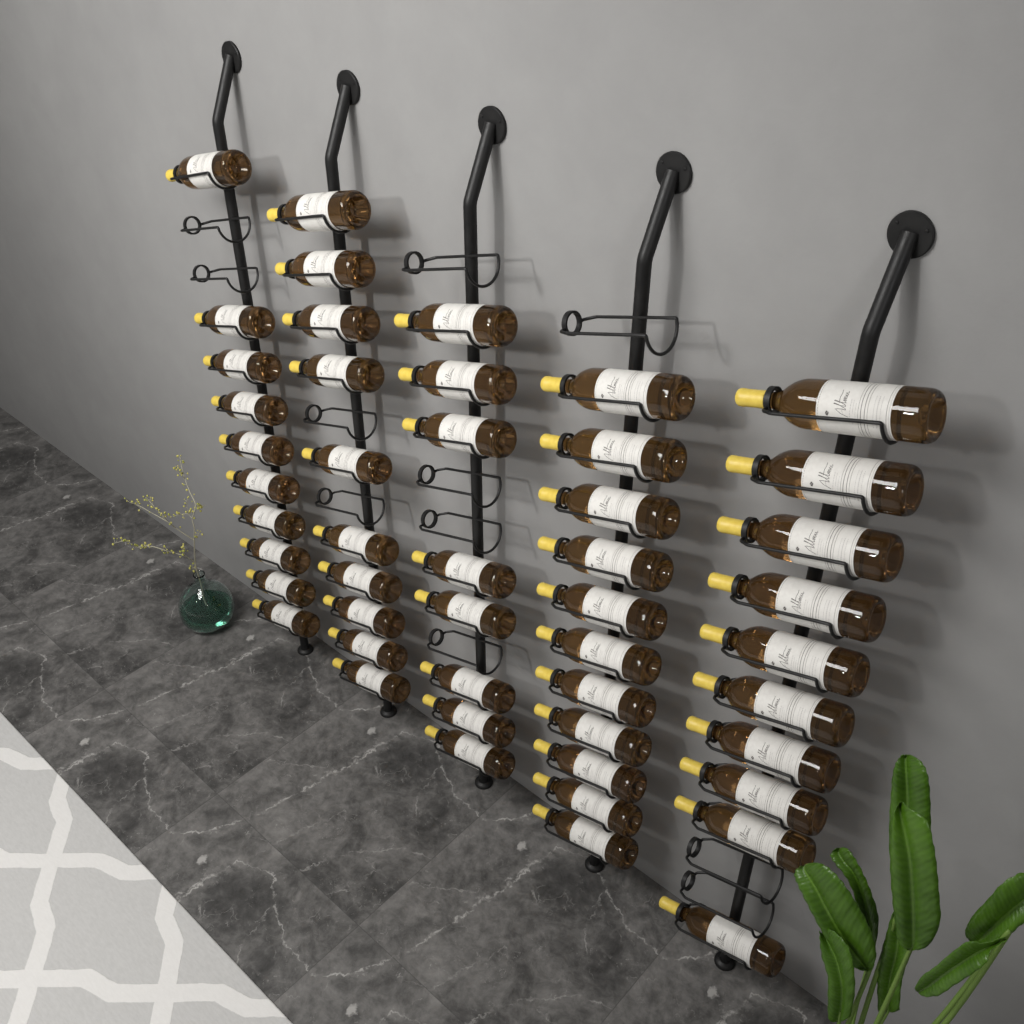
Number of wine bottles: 49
